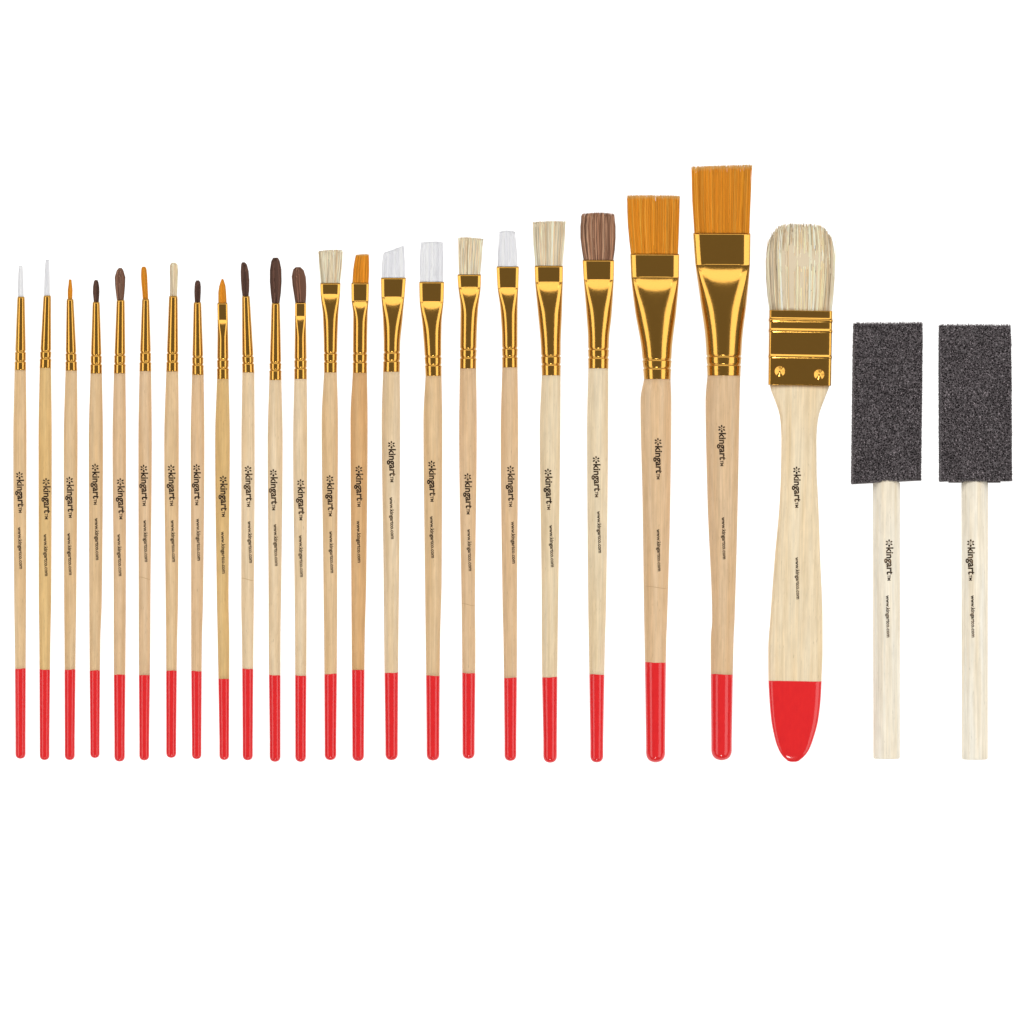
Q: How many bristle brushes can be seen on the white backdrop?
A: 23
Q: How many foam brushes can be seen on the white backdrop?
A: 2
